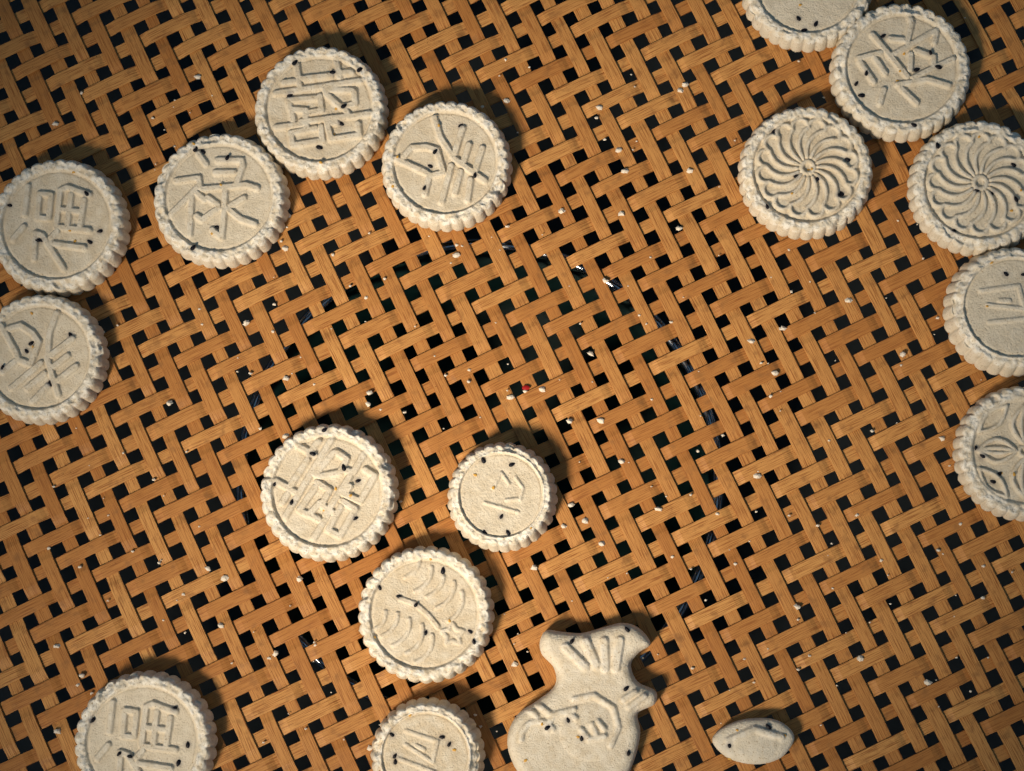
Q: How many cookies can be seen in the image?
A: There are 18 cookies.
